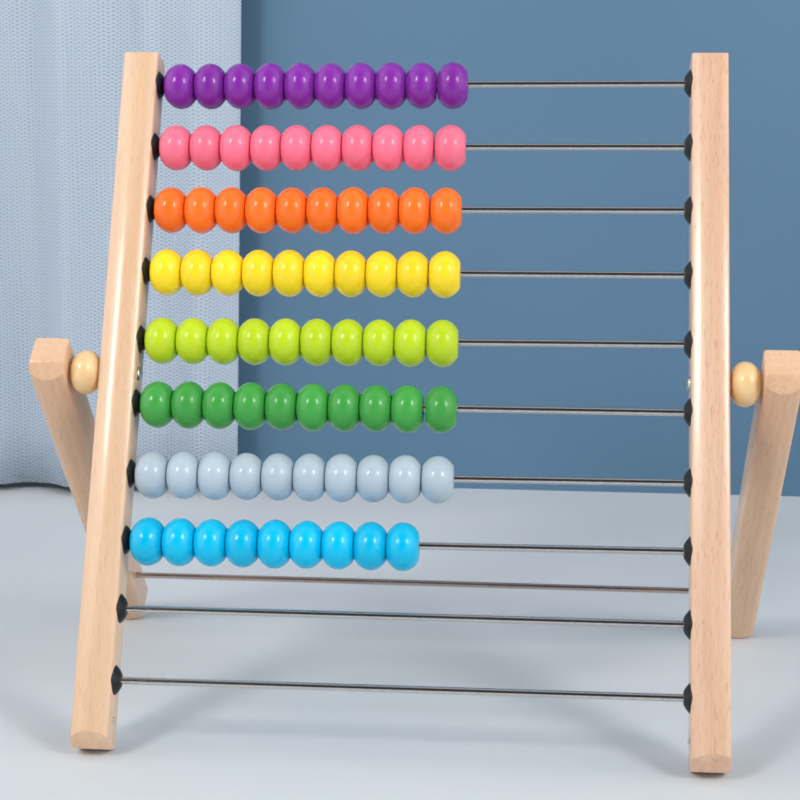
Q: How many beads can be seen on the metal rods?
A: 79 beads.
